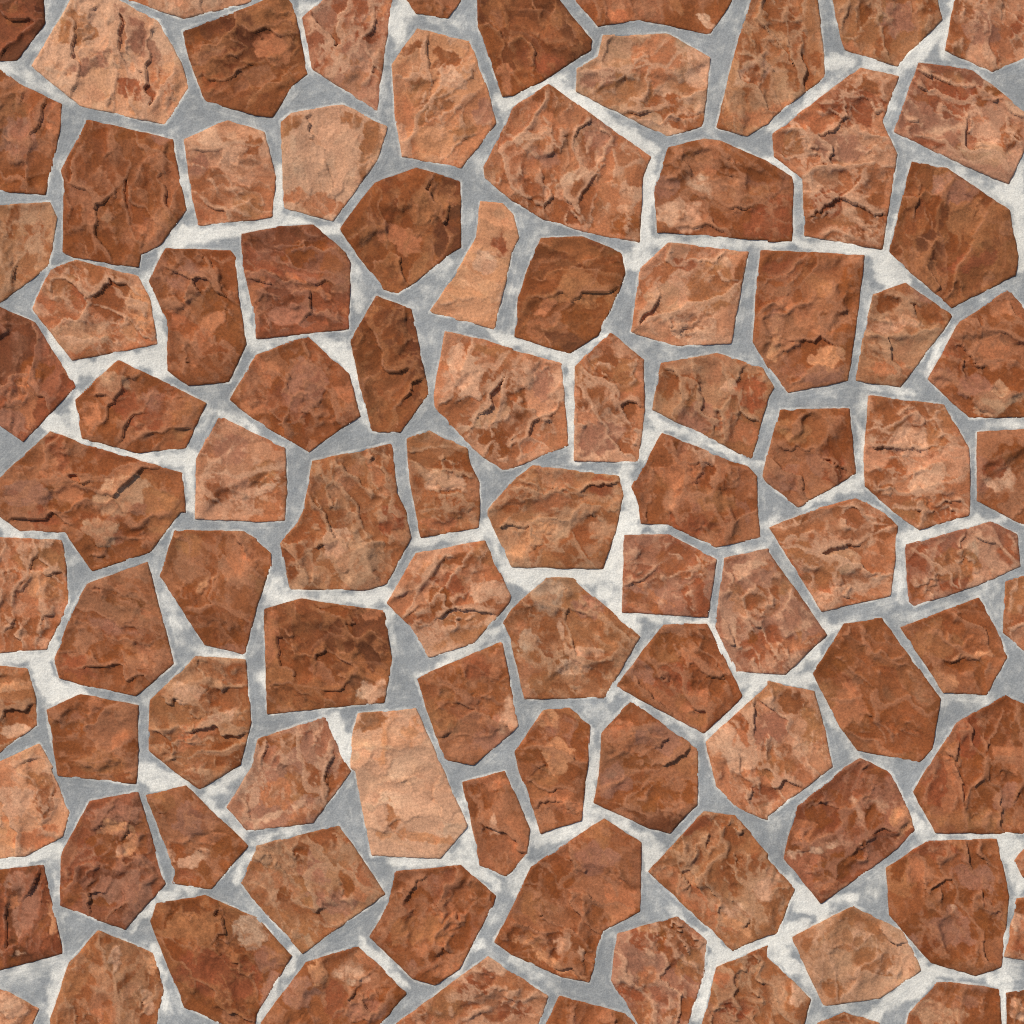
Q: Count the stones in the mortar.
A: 98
